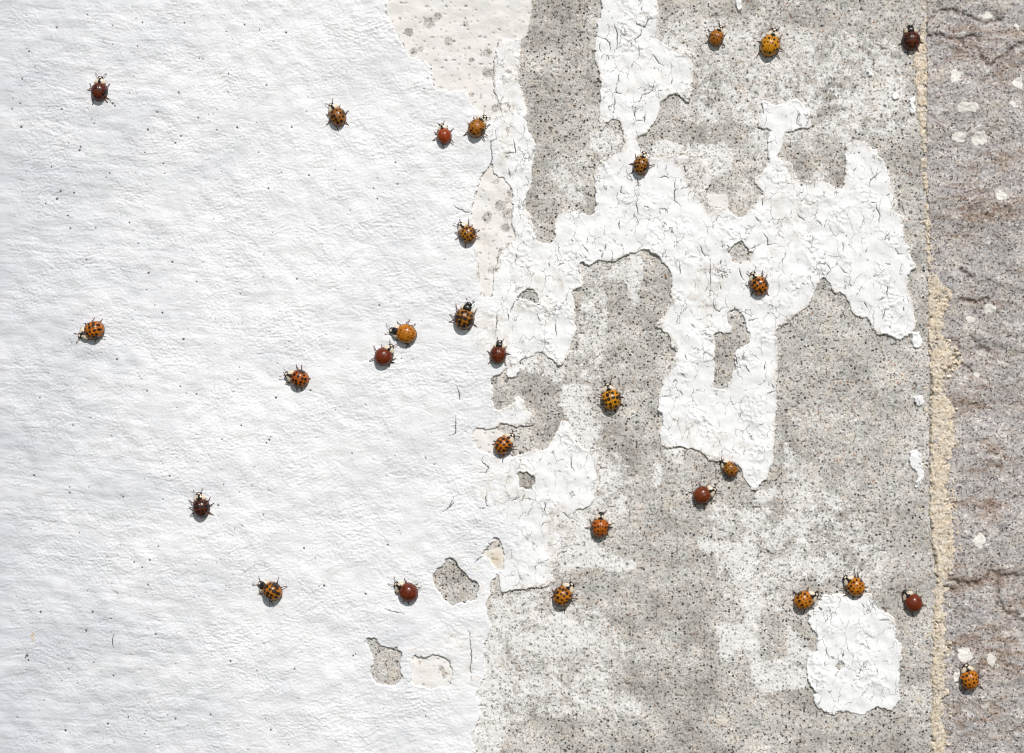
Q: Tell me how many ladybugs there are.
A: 29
